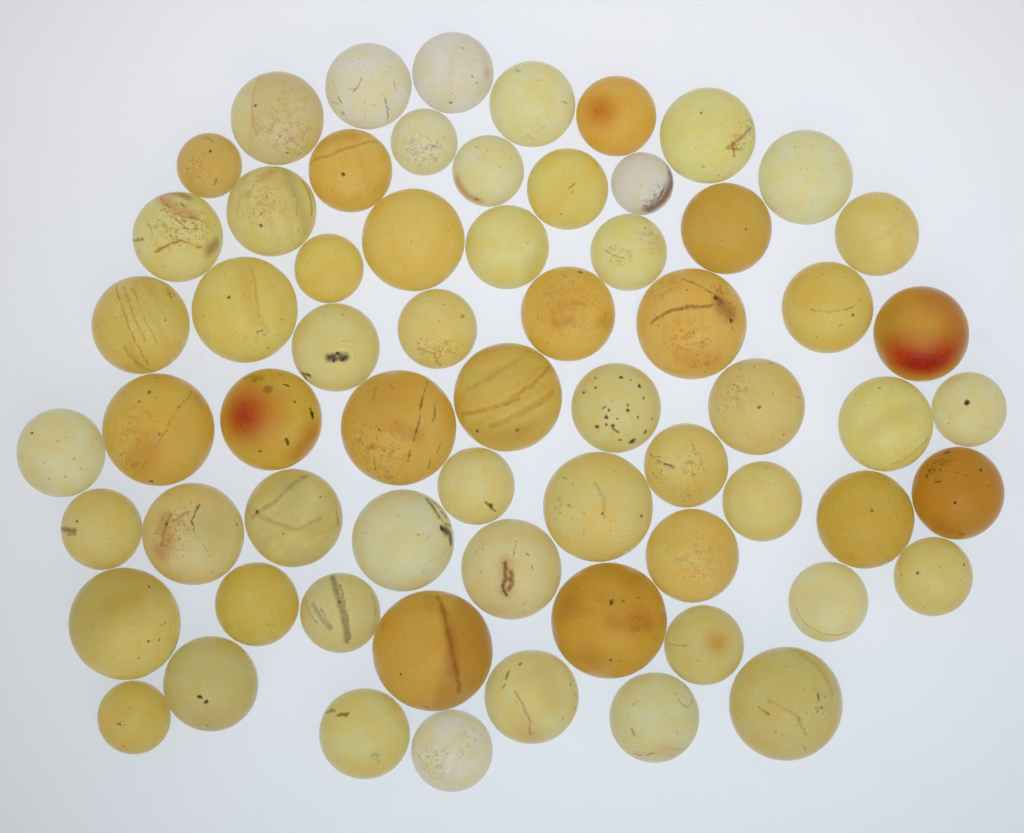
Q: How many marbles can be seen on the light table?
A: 65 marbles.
